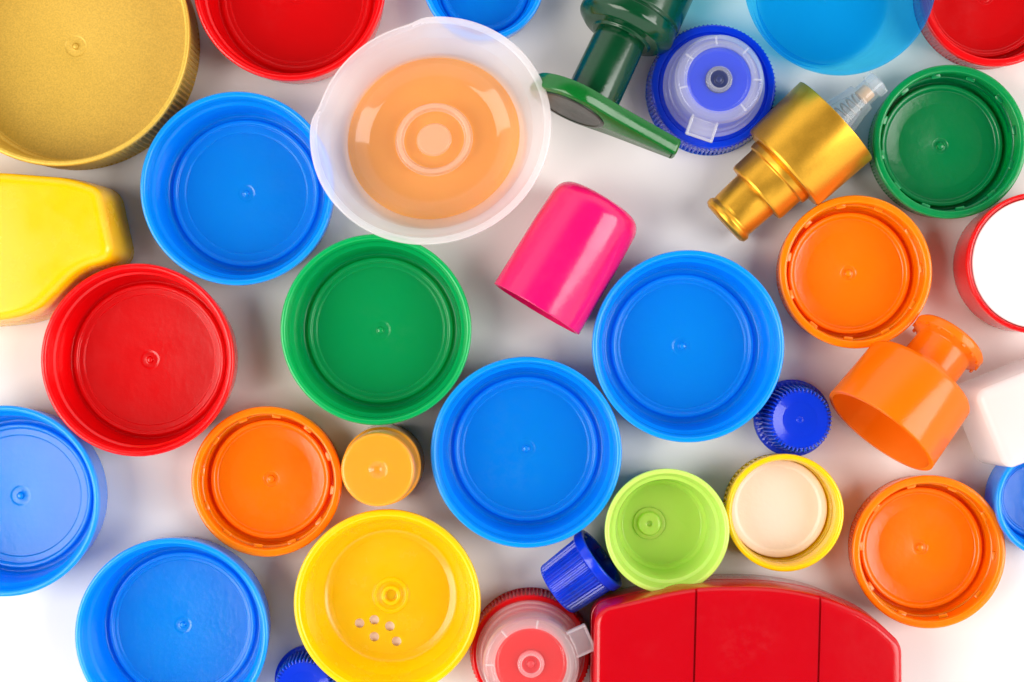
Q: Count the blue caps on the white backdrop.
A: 12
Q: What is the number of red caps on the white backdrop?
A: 6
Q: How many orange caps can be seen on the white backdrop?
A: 5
